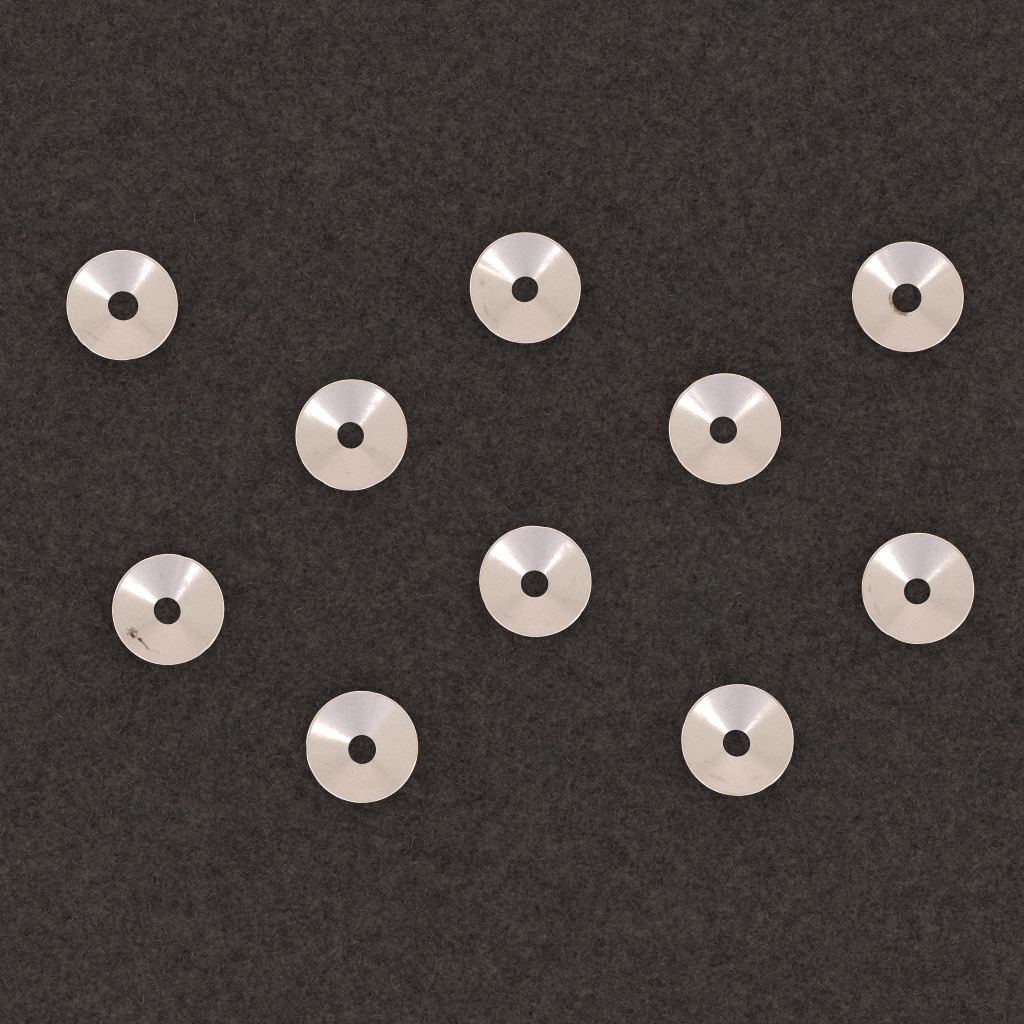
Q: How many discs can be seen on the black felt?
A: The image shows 10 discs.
